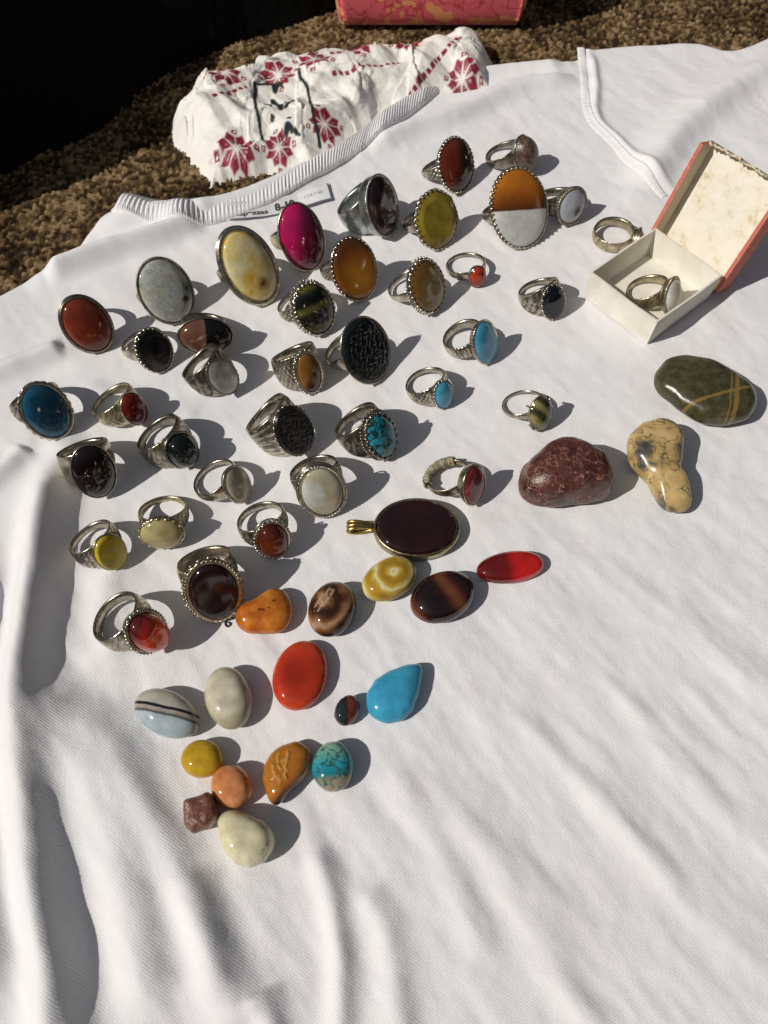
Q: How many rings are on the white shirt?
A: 39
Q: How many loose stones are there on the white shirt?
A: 19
